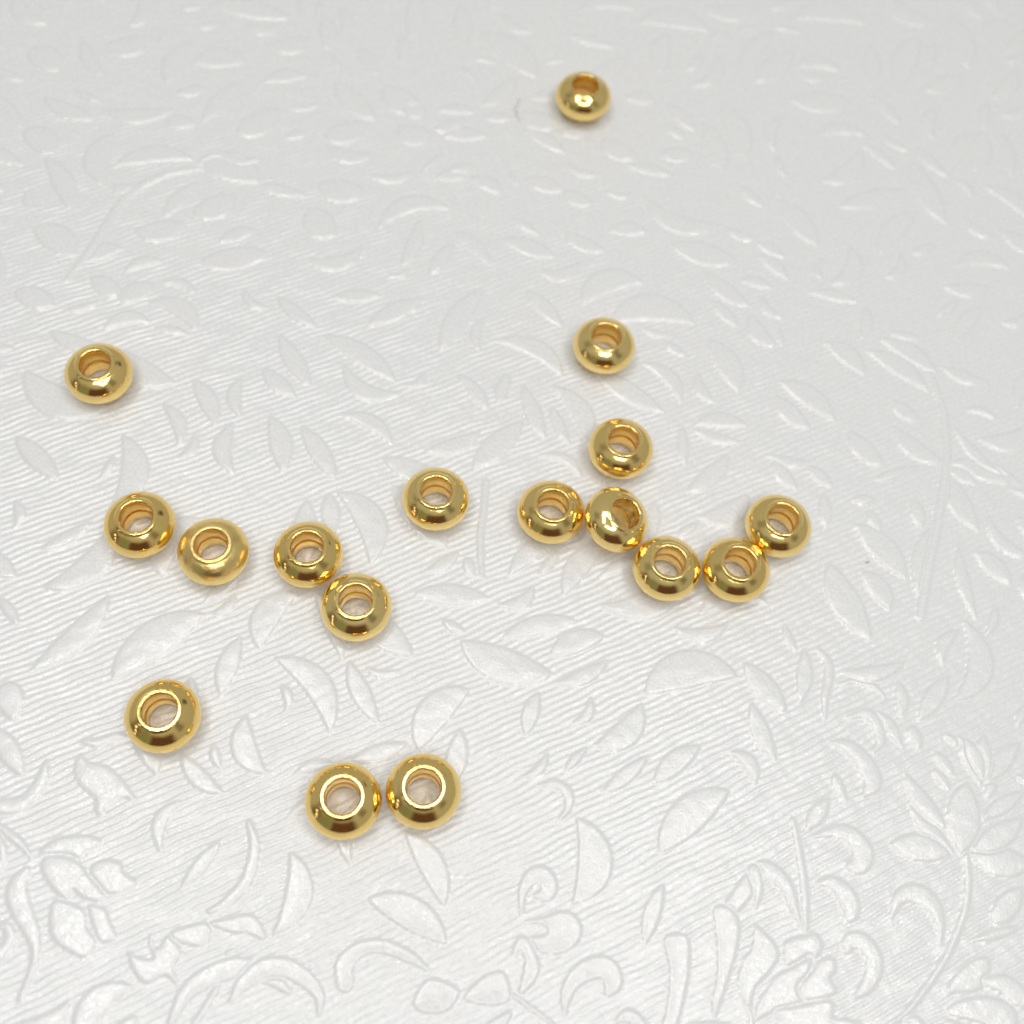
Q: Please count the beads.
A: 17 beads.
